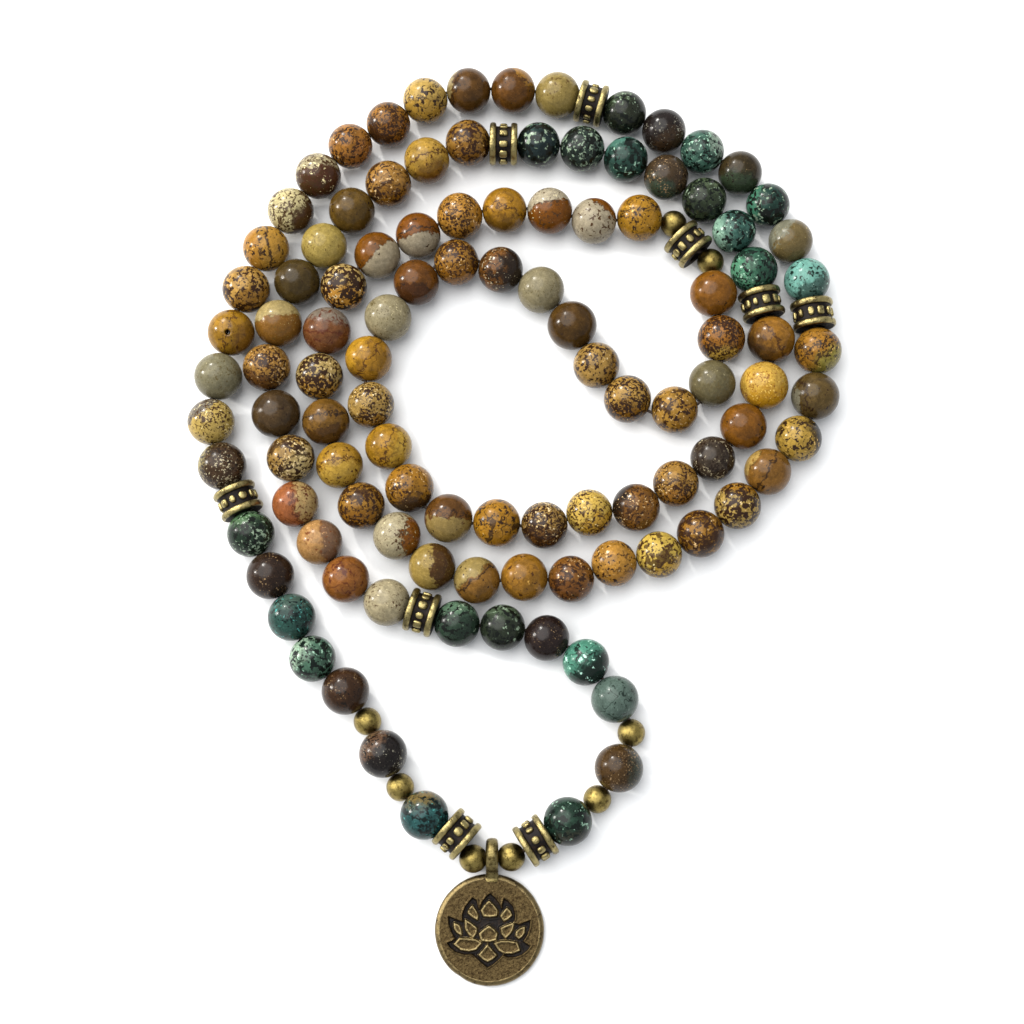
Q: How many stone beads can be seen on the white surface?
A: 108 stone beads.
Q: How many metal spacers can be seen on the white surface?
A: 9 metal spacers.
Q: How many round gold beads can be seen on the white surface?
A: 8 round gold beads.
